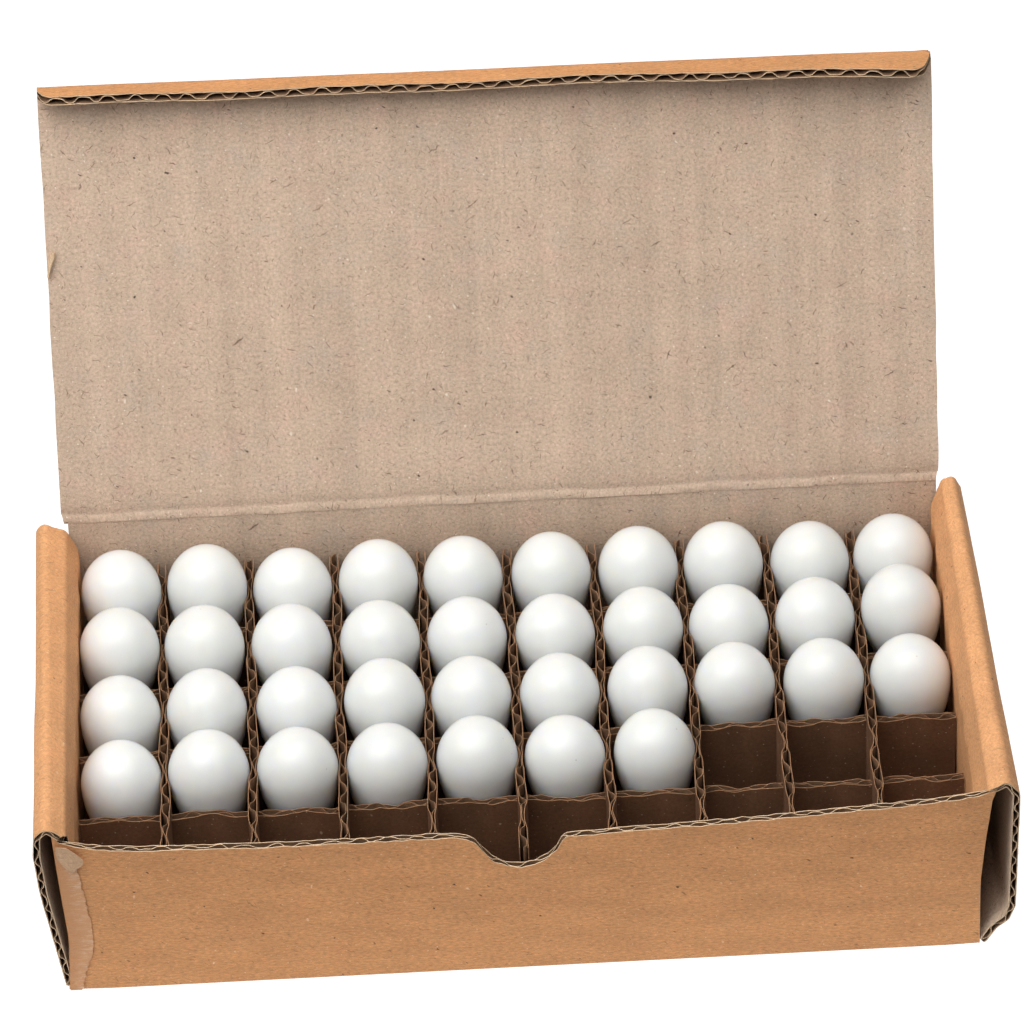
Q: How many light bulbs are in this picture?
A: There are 37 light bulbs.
